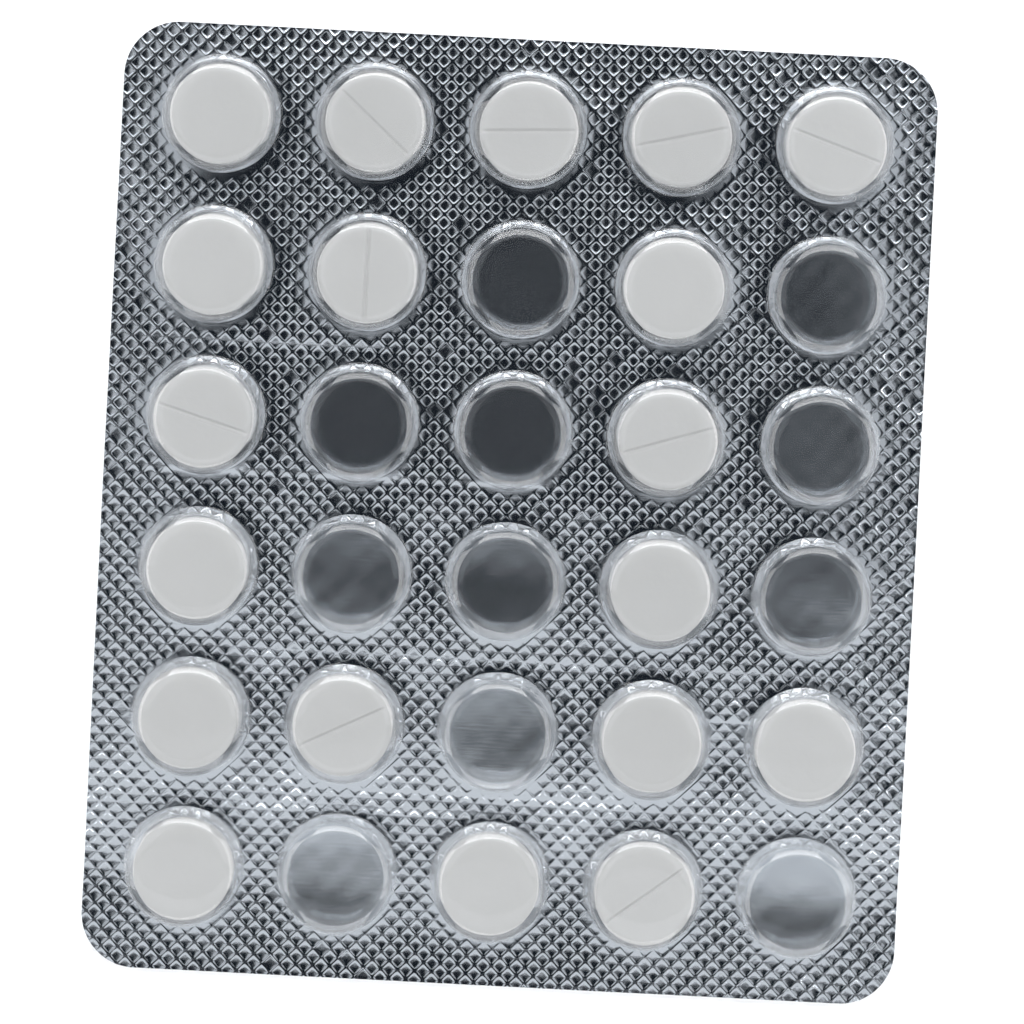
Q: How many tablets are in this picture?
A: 19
